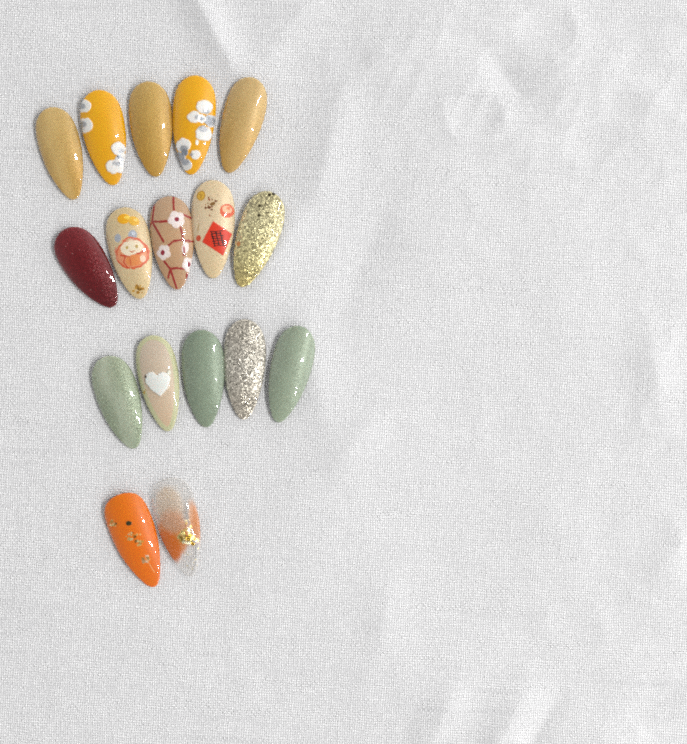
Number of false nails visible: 17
